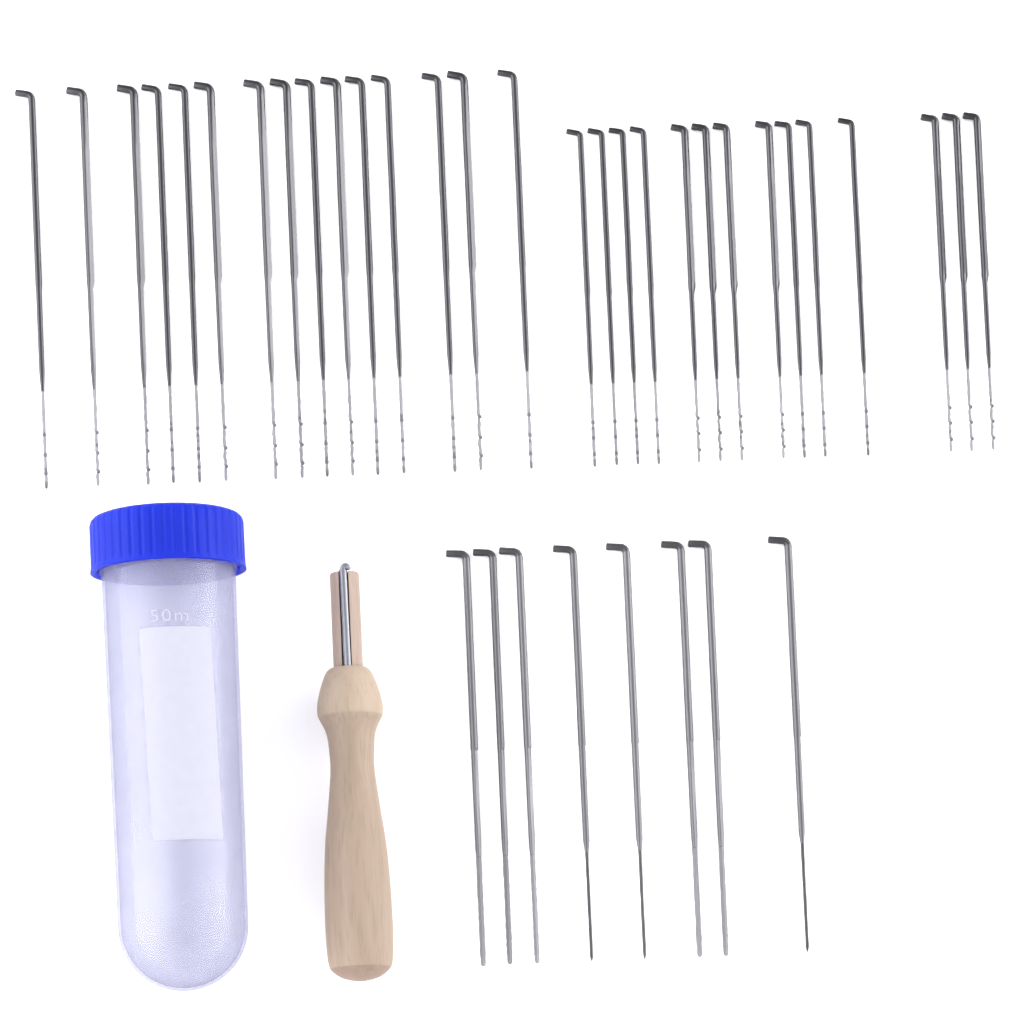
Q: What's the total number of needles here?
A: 37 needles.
